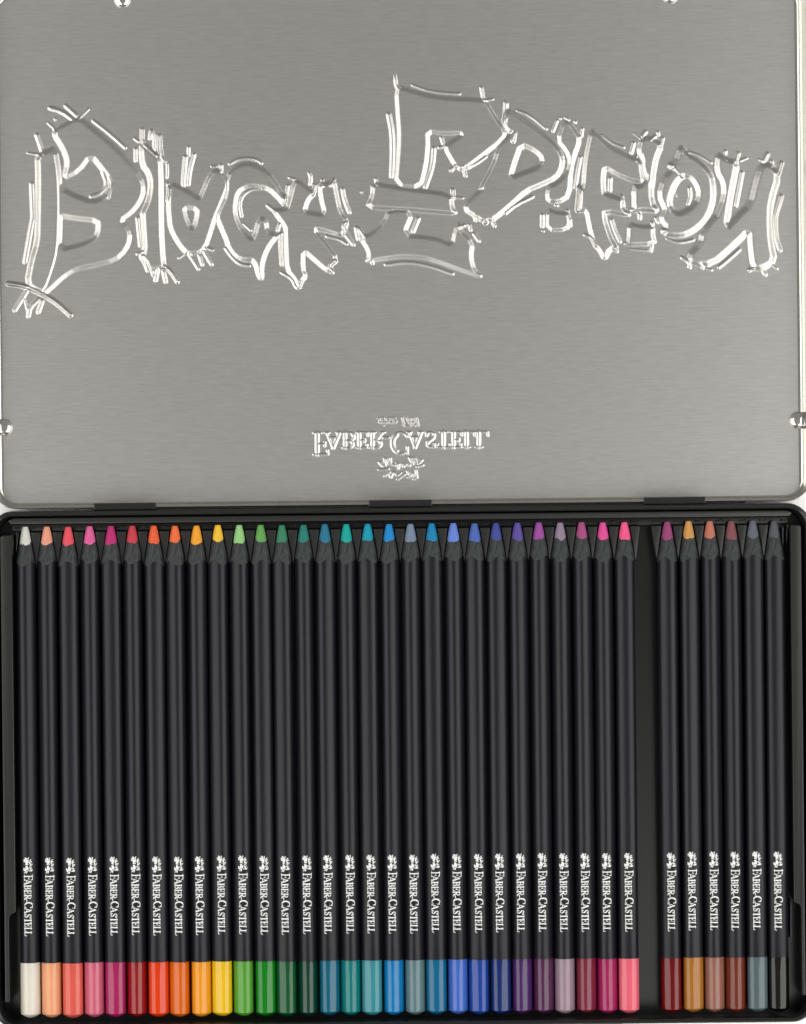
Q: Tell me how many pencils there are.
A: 35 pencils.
